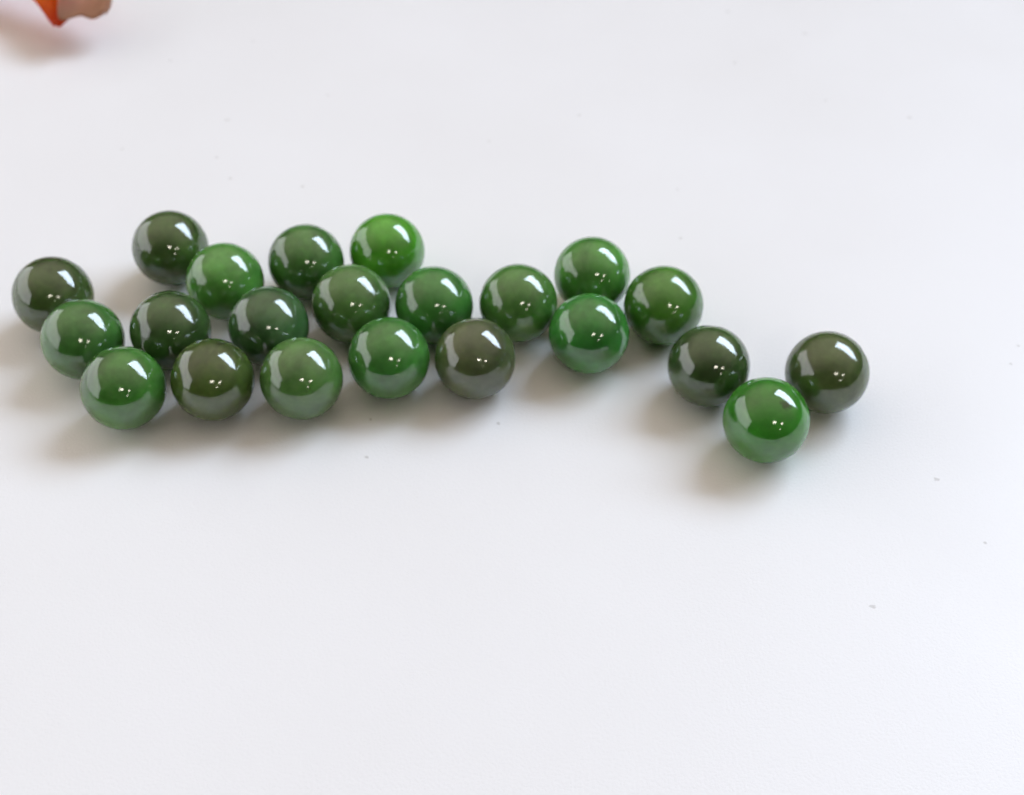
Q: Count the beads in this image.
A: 22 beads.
